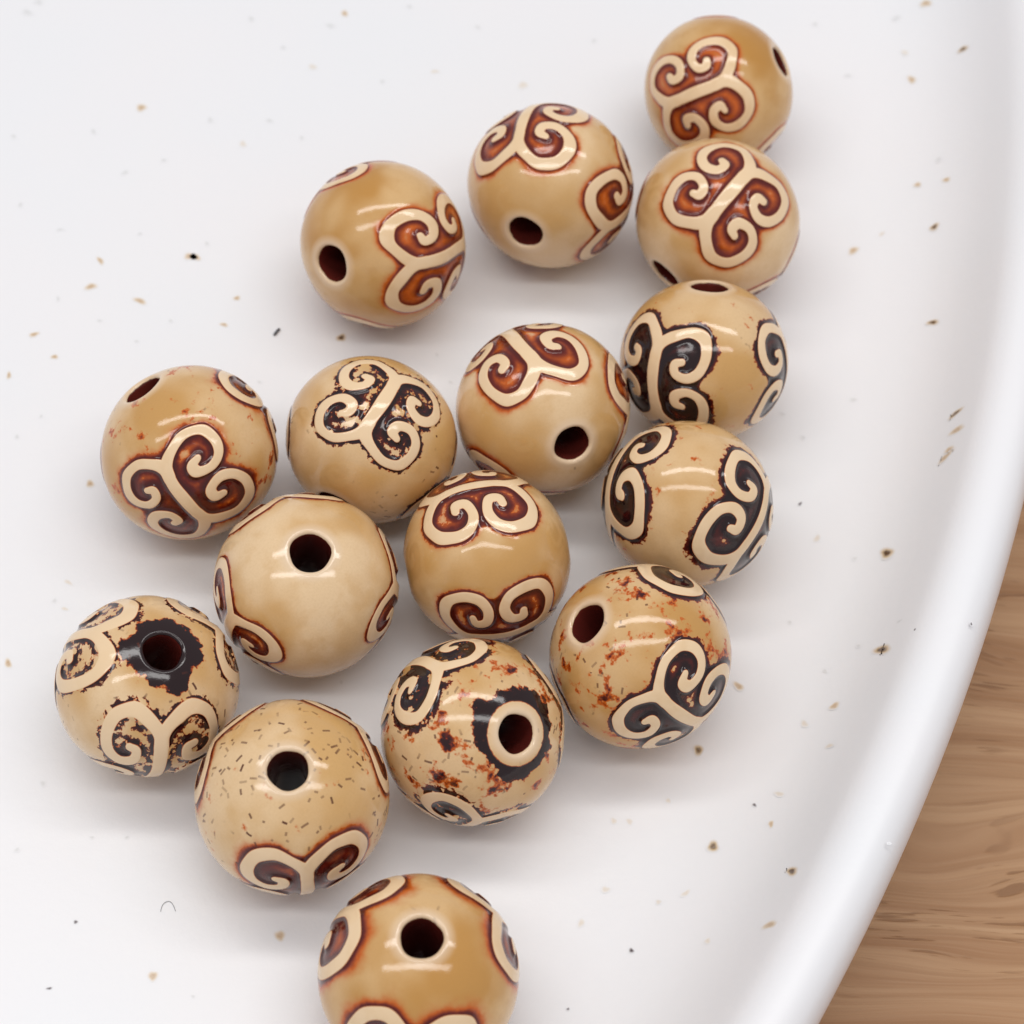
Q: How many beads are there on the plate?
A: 16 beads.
